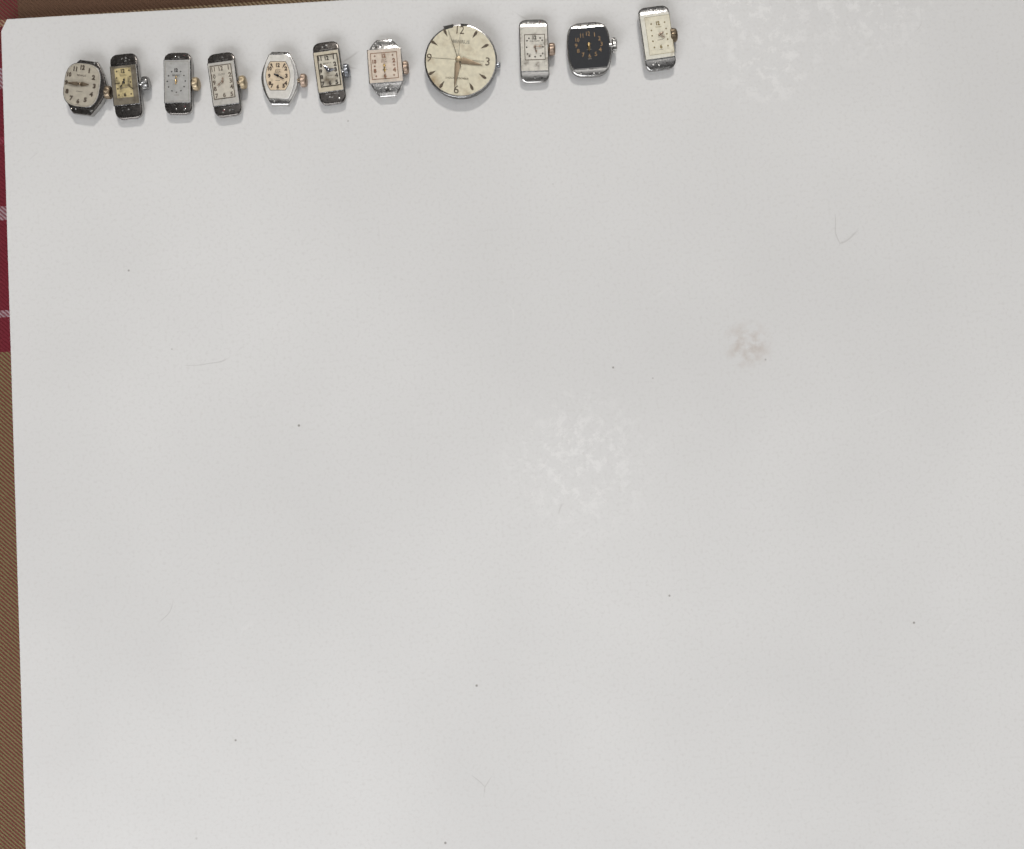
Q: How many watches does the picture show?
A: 11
